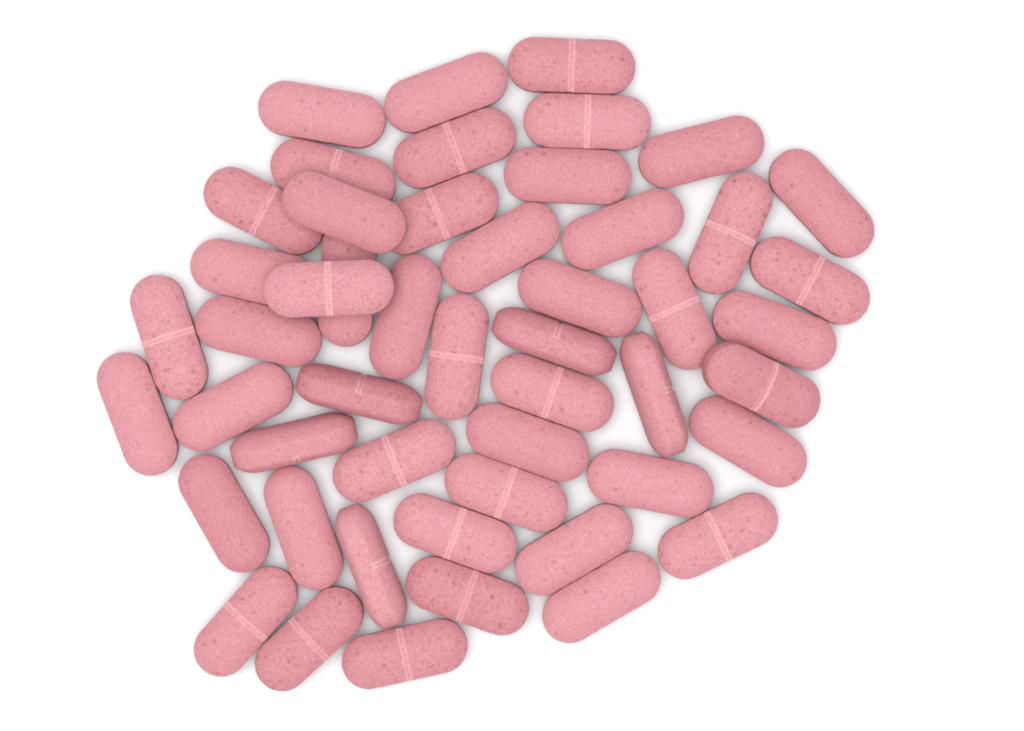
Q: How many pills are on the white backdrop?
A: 50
